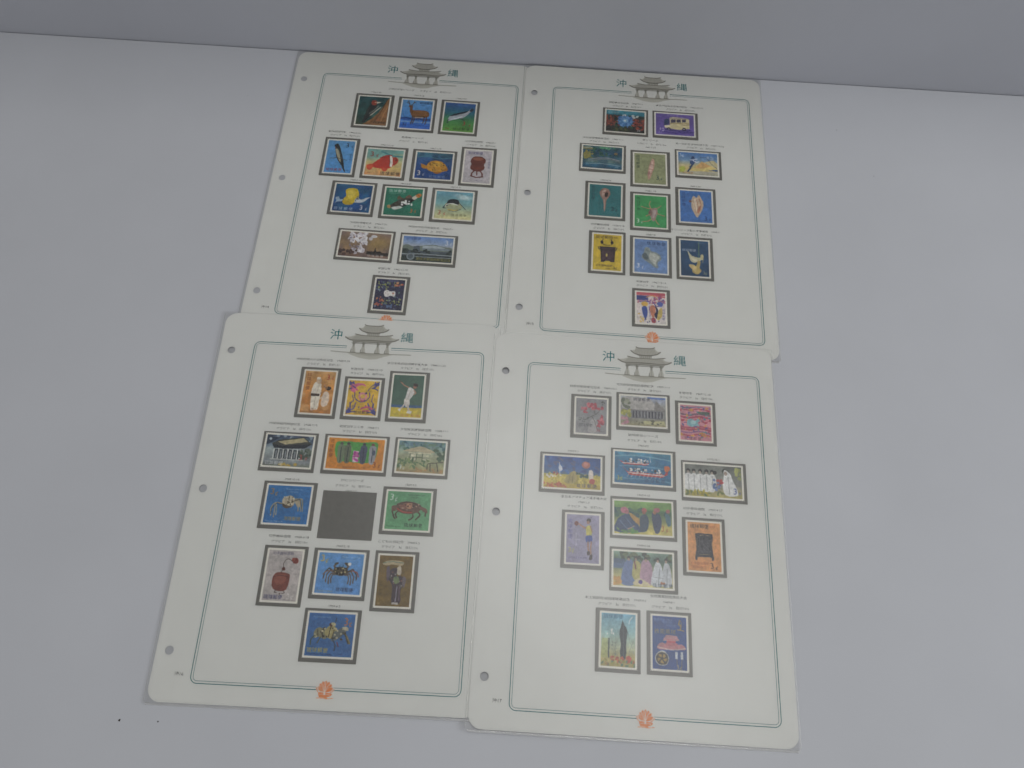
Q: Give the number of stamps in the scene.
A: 49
